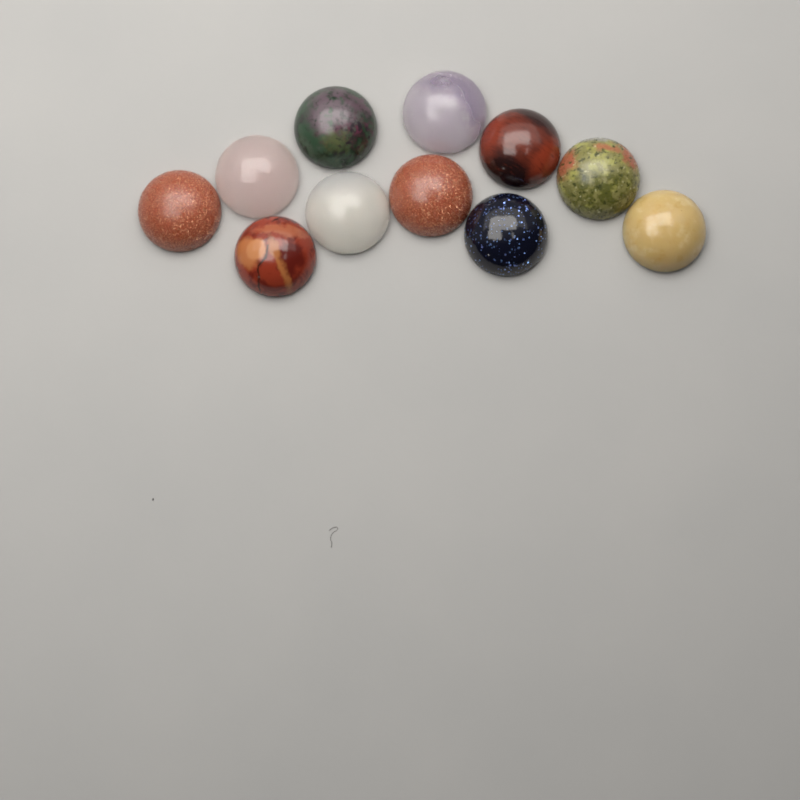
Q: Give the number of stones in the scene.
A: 11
